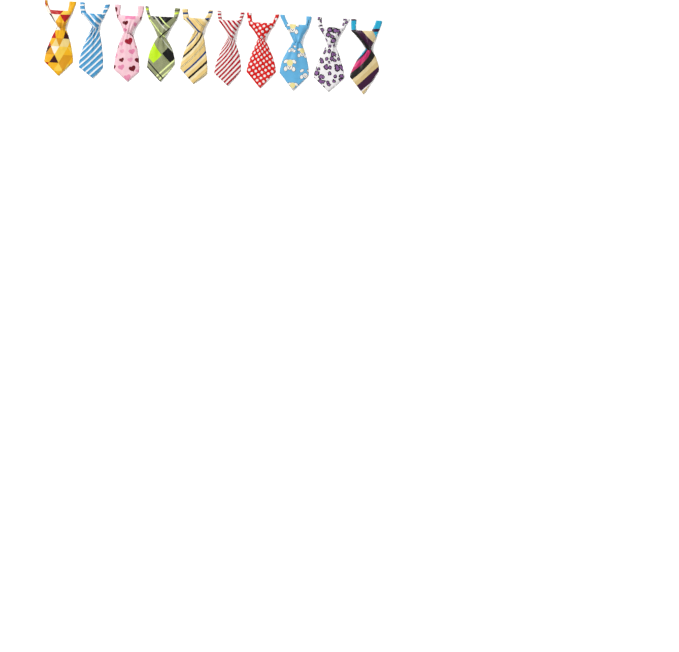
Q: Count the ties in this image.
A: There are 10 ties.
